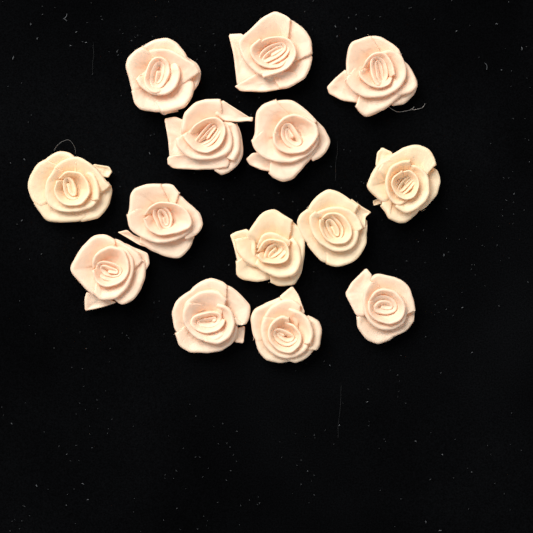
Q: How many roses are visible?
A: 14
